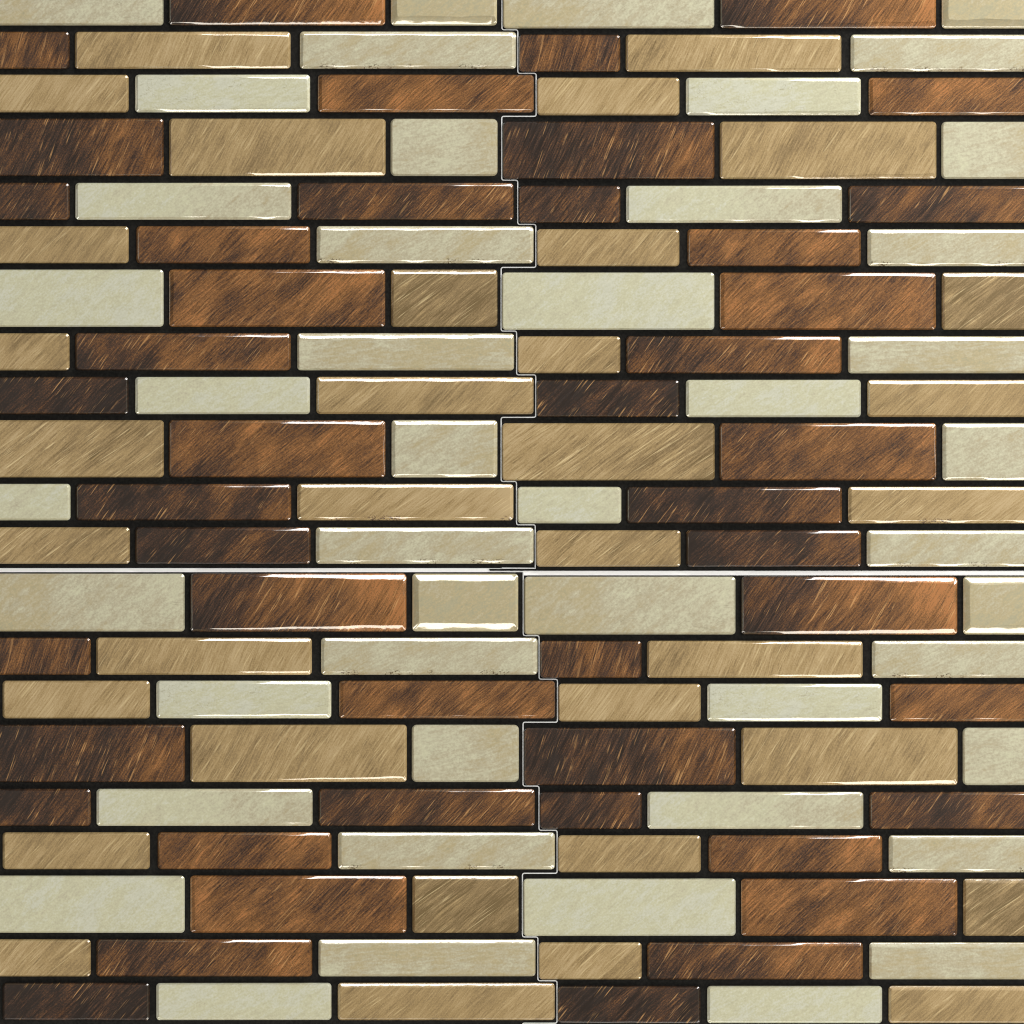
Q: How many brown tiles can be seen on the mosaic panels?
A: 46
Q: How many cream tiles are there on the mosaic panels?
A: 46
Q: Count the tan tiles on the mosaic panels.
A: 34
